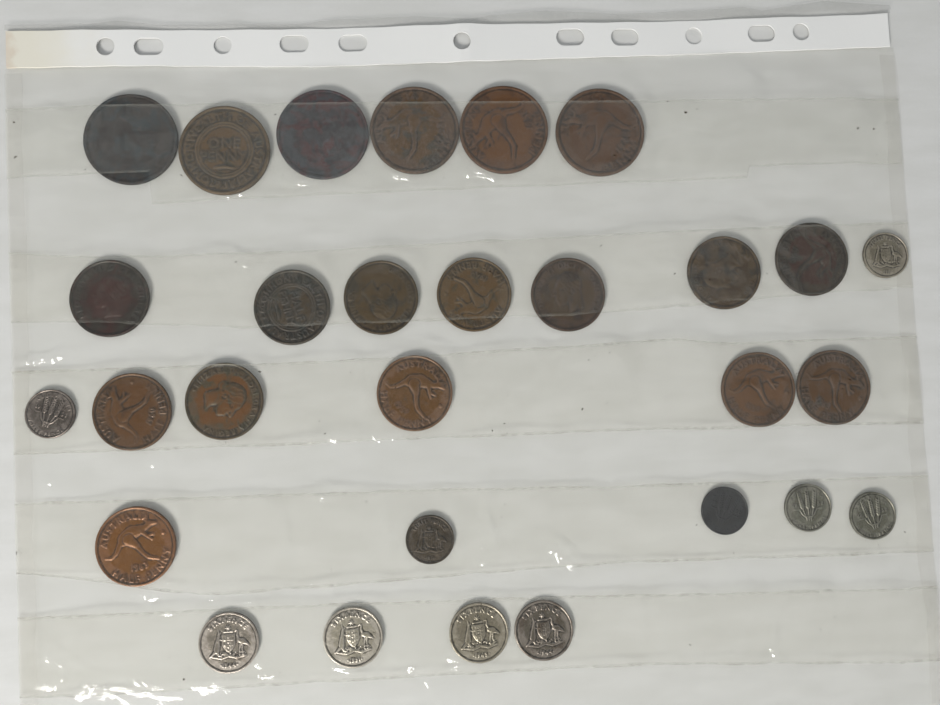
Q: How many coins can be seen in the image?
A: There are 29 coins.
